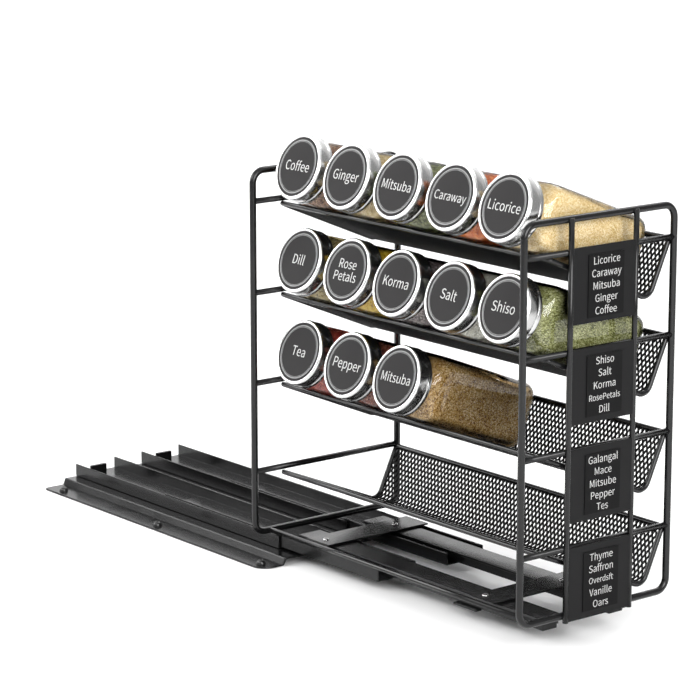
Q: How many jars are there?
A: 13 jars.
